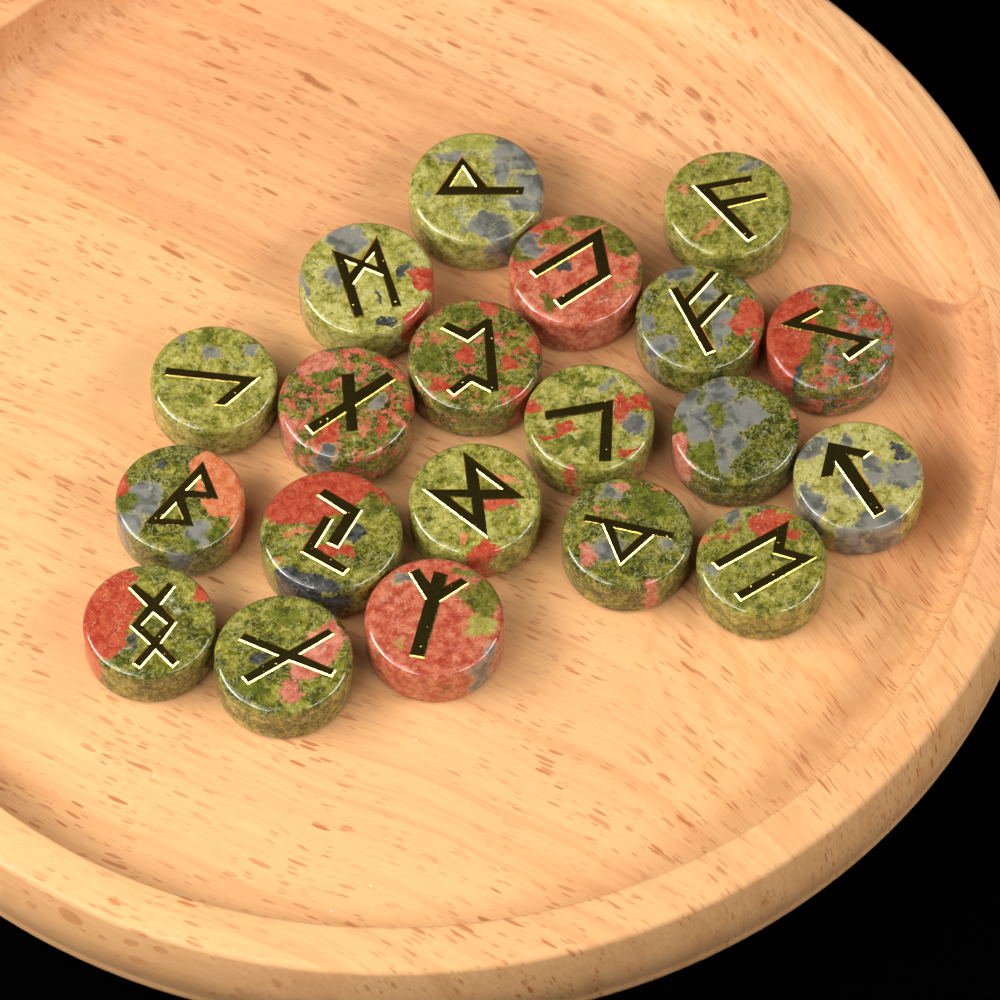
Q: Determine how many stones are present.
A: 20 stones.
